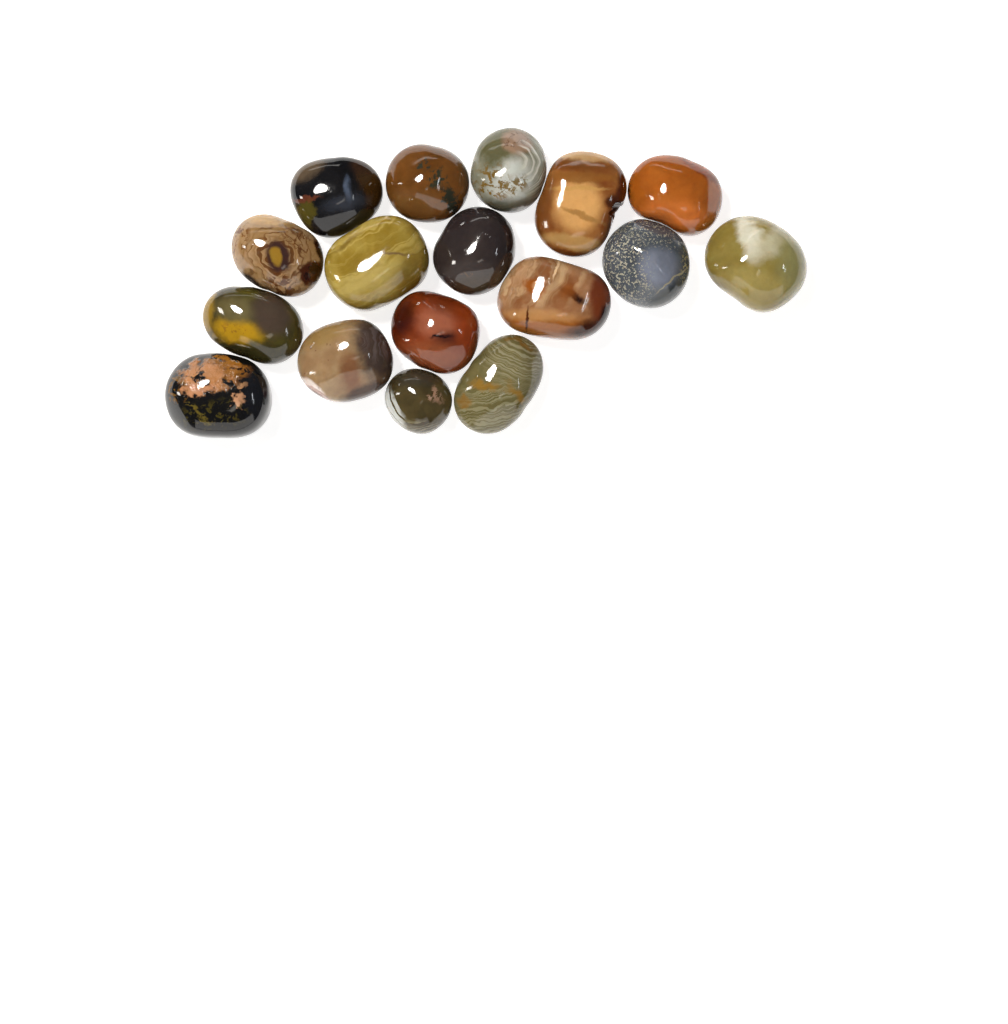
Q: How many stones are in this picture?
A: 17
